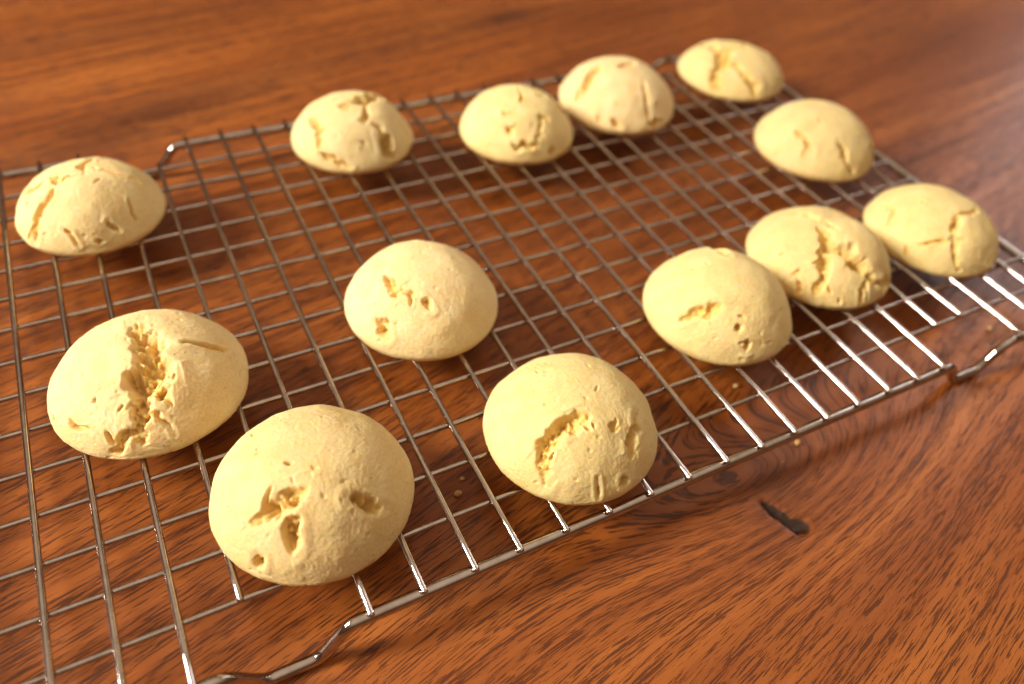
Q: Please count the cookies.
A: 13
